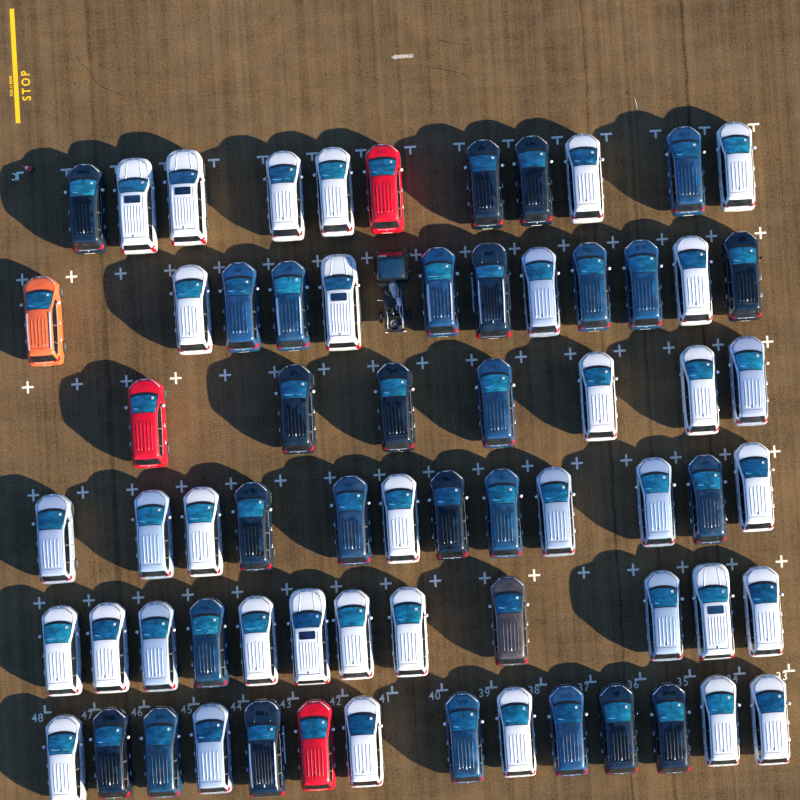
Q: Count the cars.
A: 68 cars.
